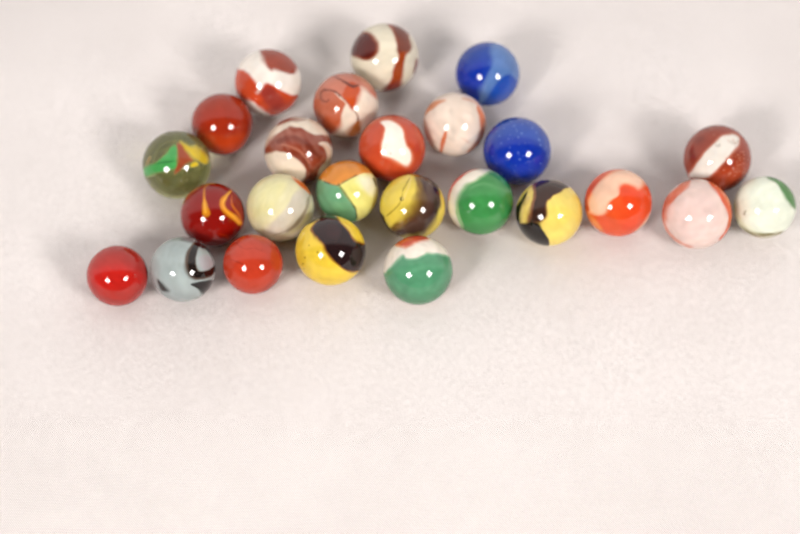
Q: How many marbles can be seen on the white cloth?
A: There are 25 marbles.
